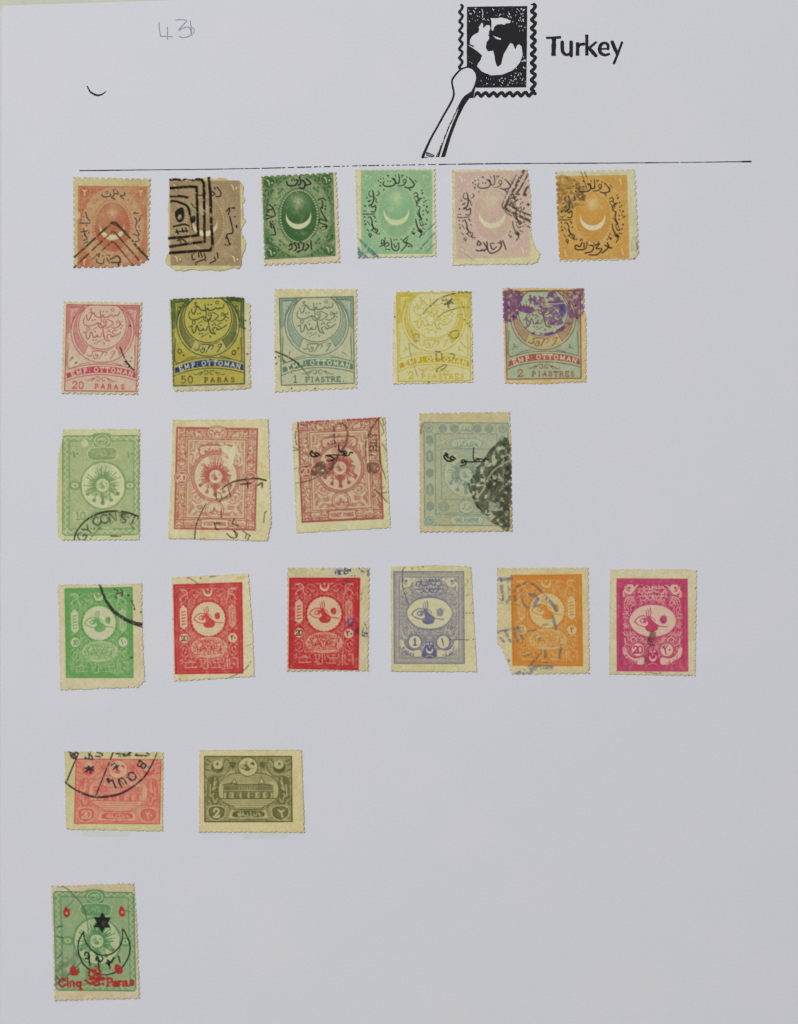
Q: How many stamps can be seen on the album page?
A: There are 24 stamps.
